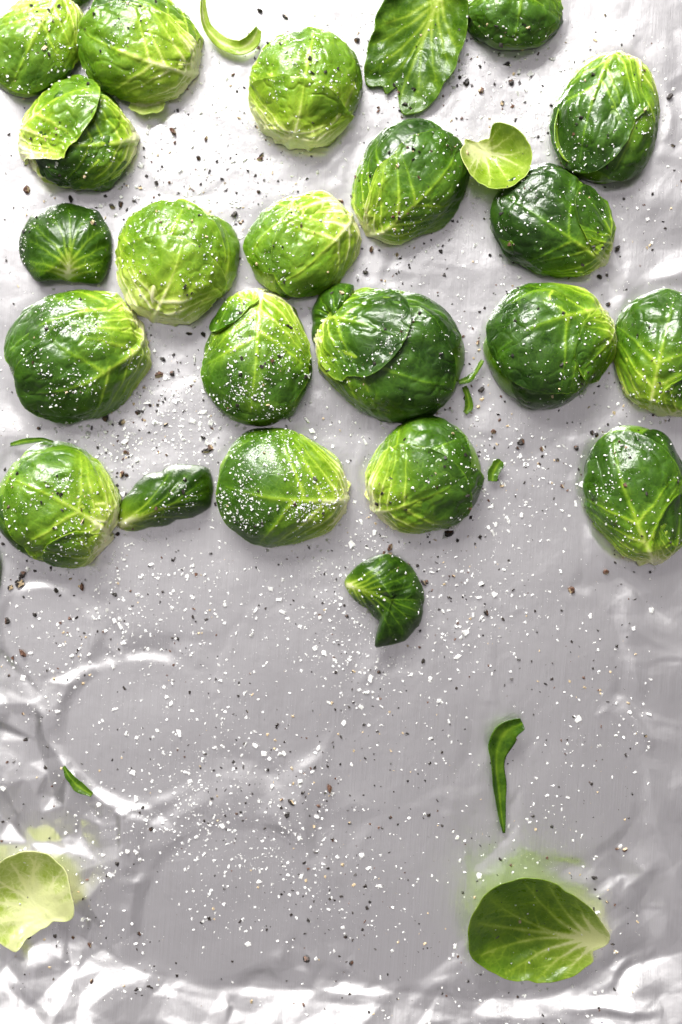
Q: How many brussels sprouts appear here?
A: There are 19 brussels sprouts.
